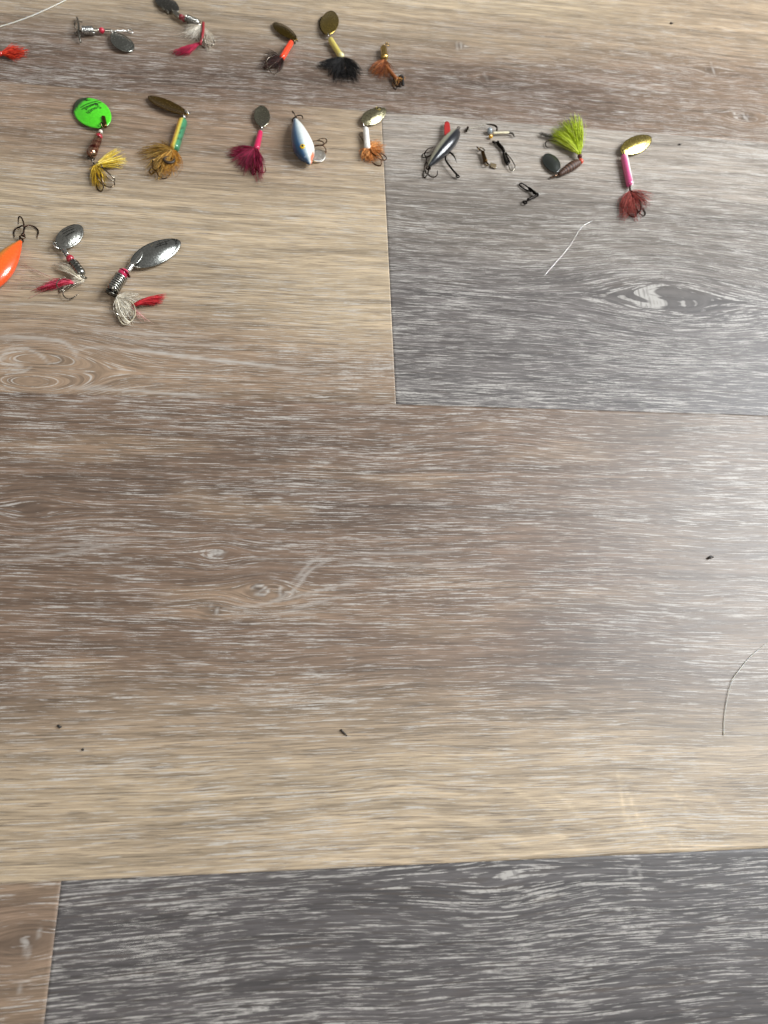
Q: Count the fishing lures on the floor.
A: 18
